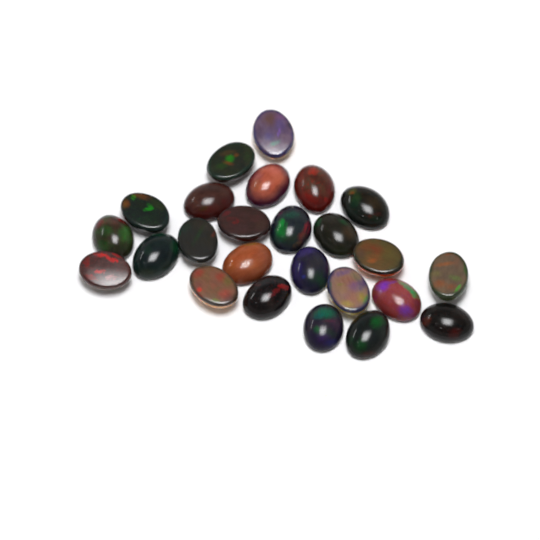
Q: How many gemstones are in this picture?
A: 25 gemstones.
